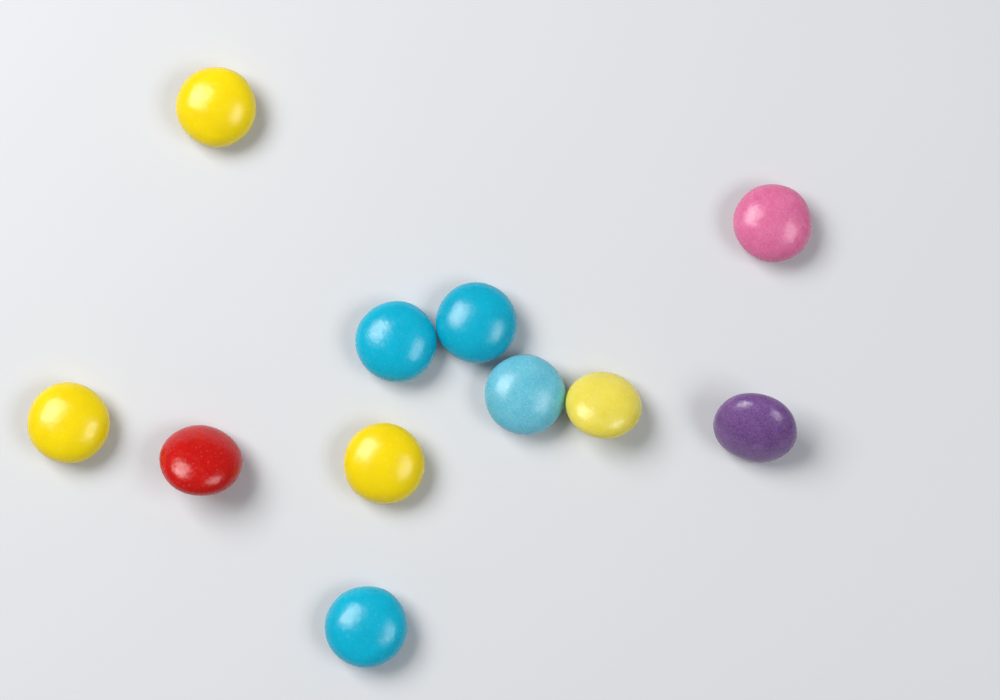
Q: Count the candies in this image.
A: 11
